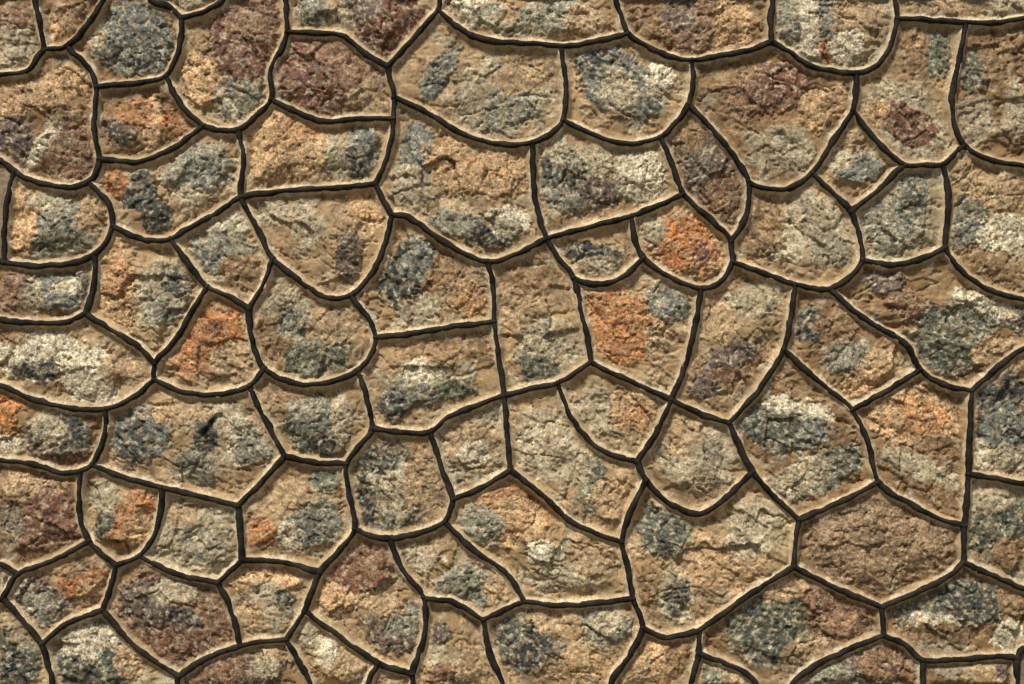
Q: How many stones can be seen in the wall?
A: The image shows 82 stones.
